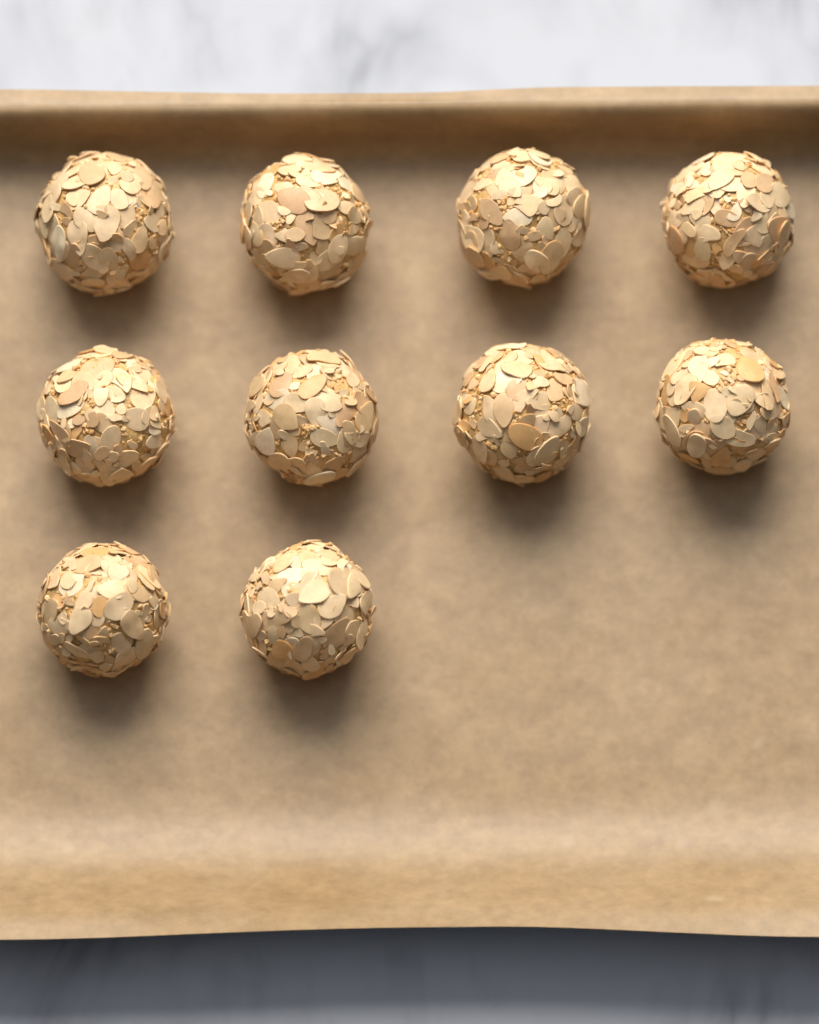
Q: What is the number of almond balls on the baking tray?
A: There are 10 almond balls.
